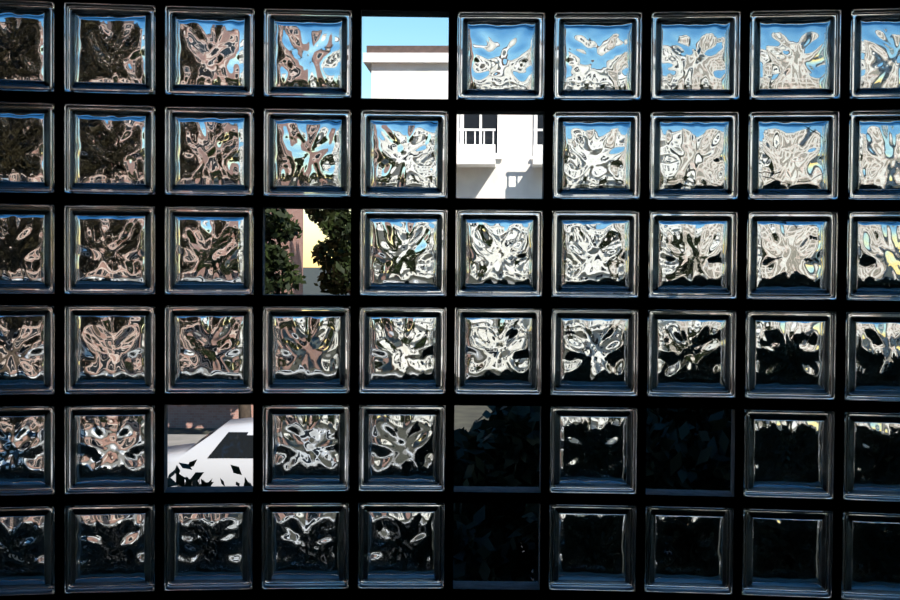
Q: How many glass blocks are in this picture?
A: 53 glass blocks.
